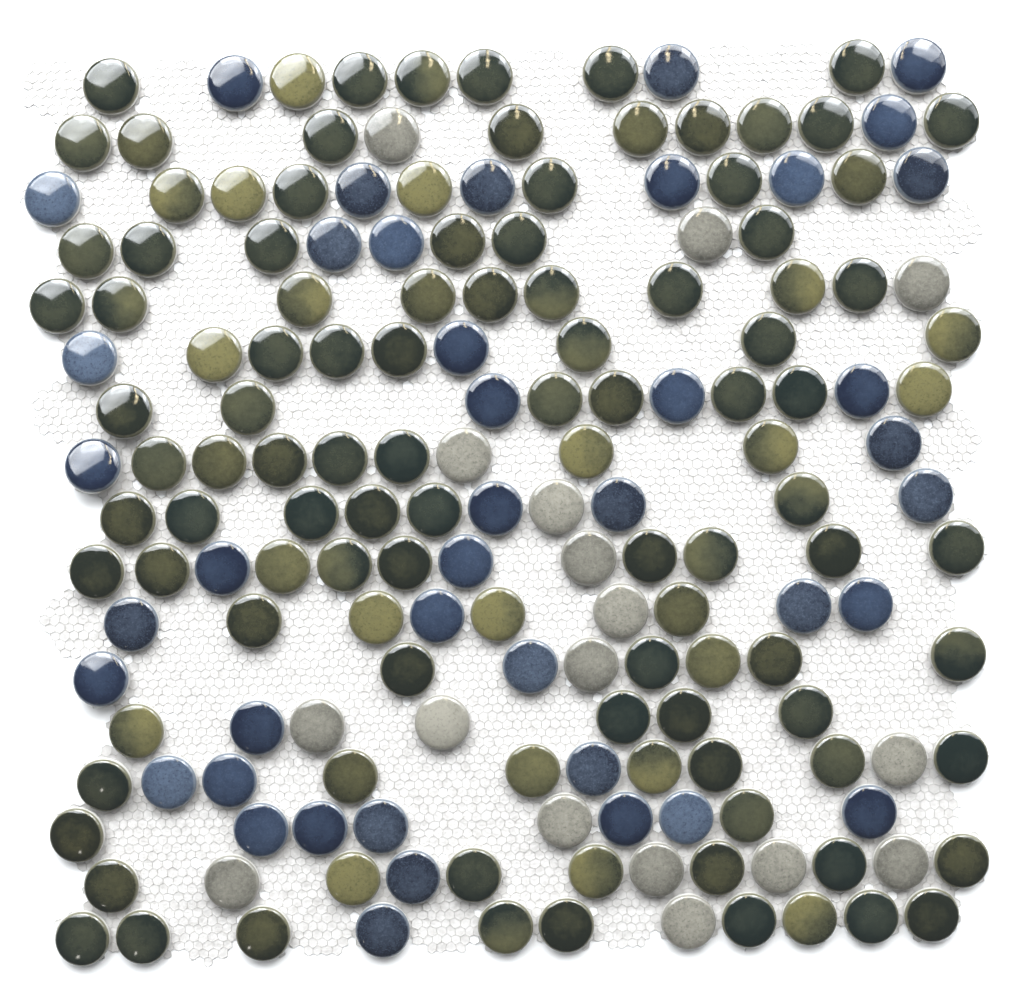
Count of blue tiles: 42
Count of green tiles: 112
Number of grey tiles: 17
